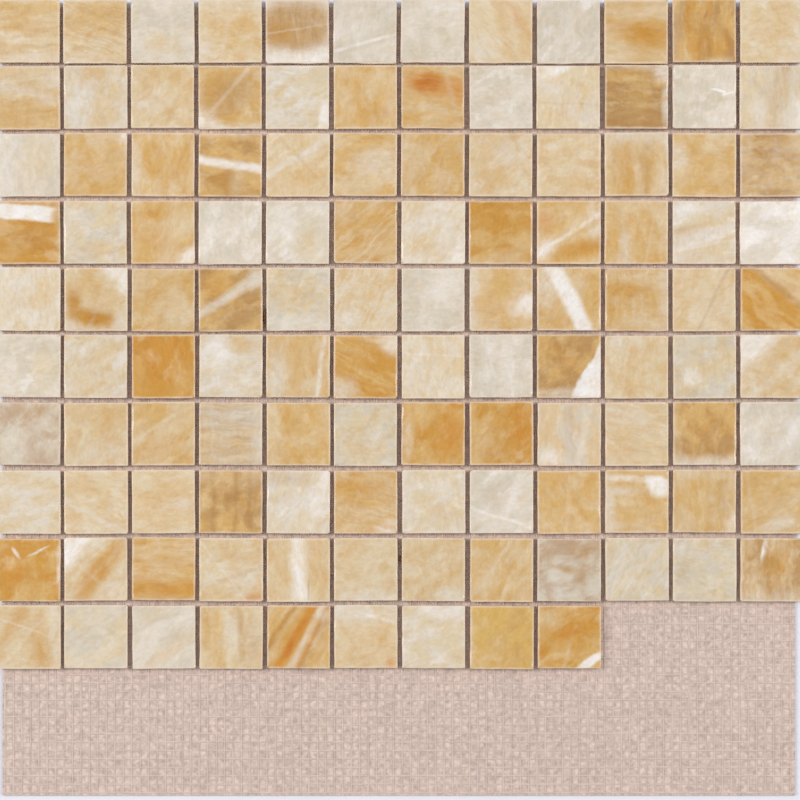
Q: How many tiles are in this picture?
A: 117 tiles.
